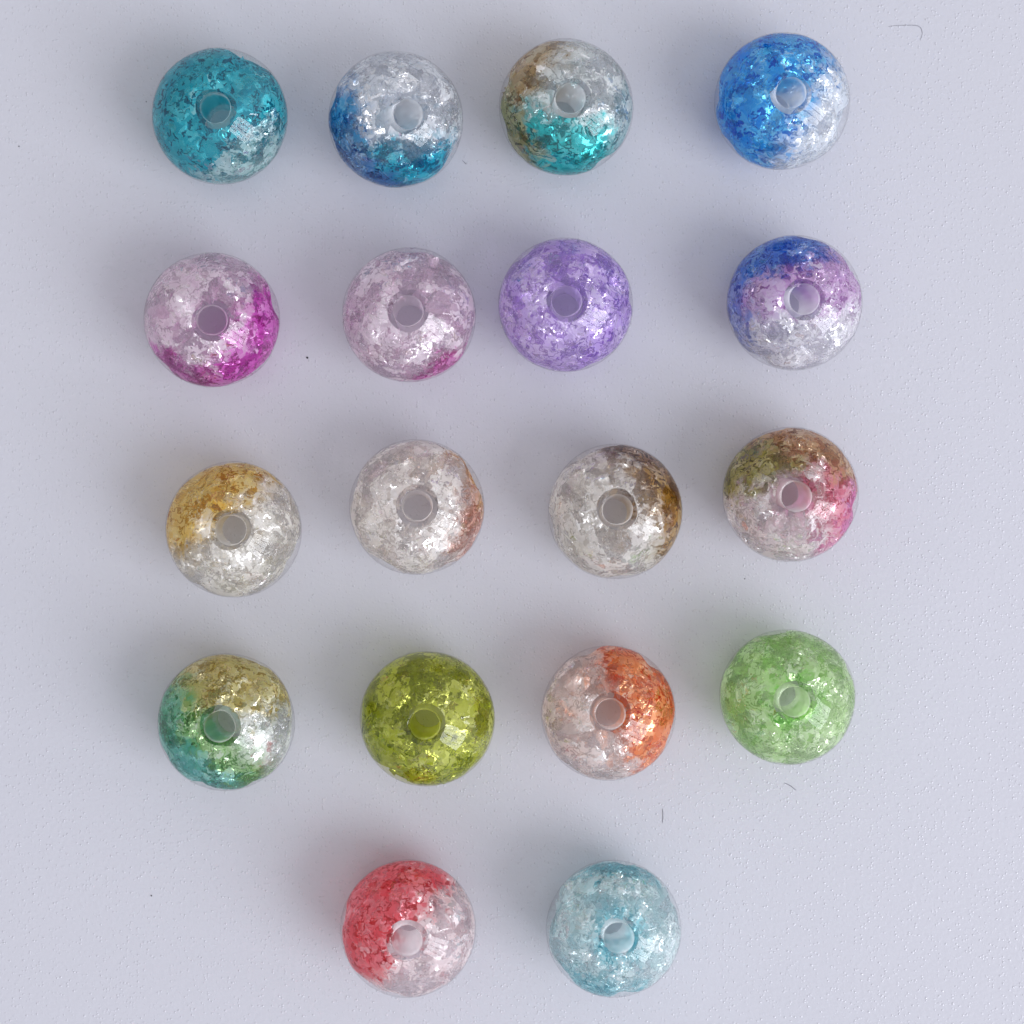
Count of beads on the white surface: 18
